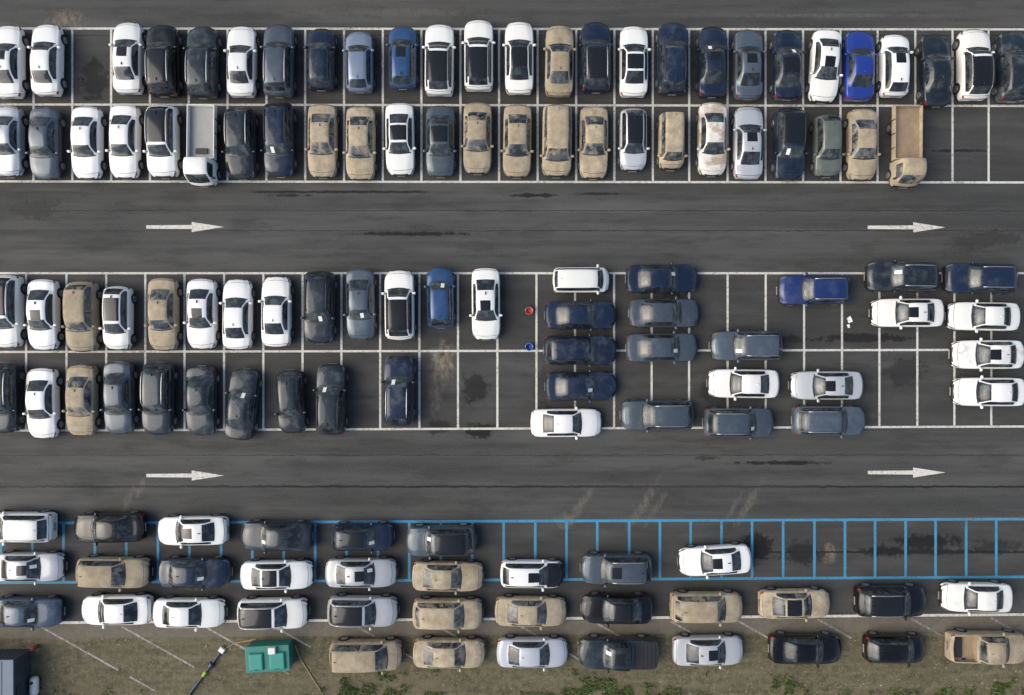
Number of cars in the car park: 125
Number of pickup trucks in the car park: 4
